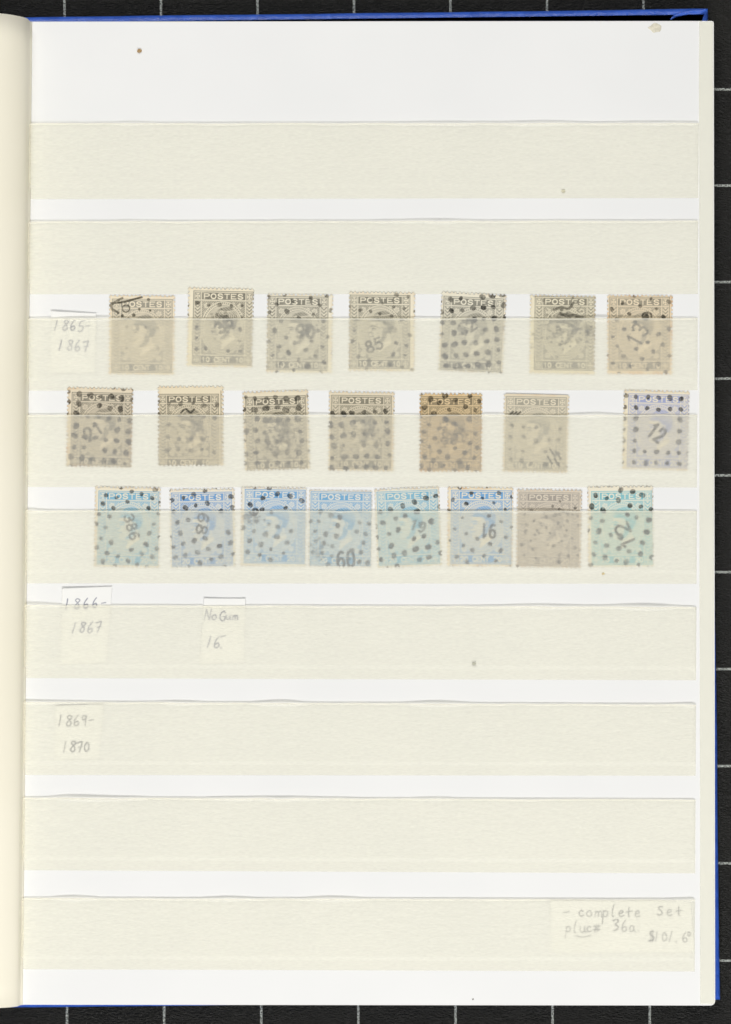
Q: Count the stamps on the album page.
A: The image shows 22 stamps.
